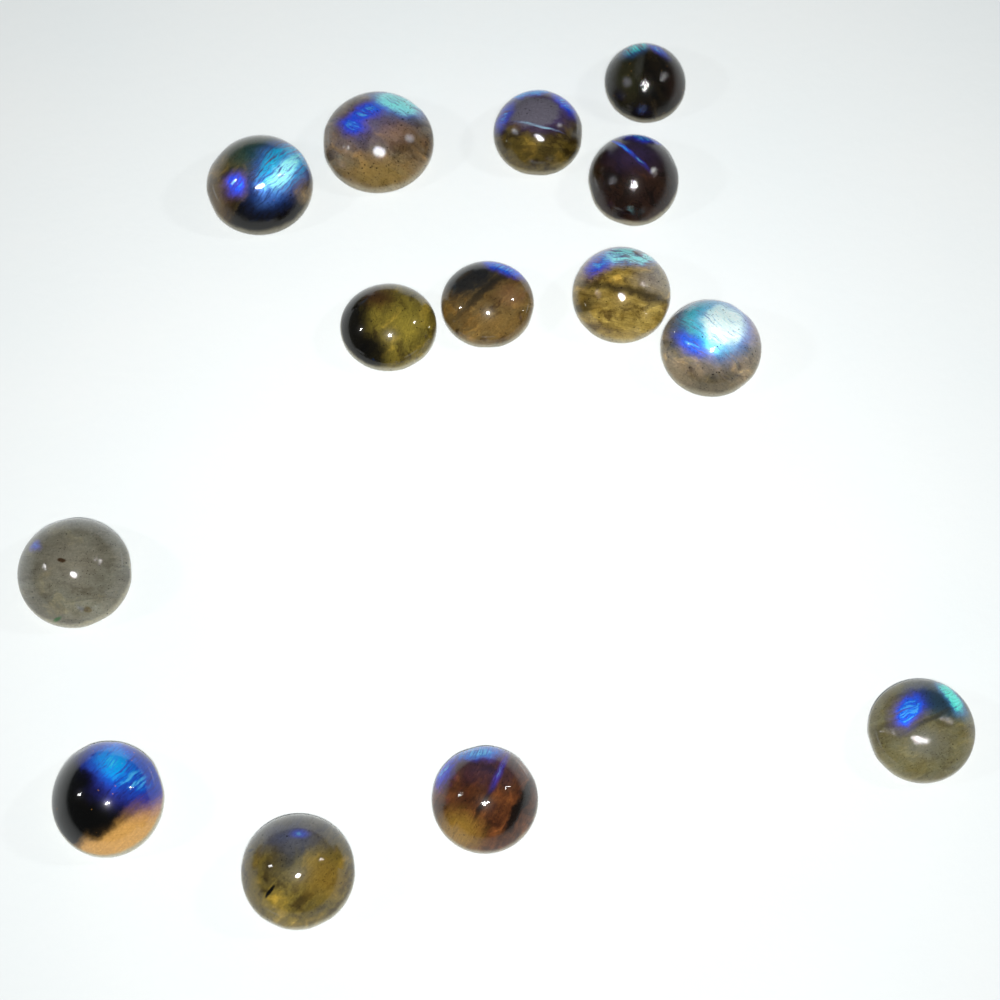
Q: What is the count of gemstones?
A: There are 14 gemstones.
